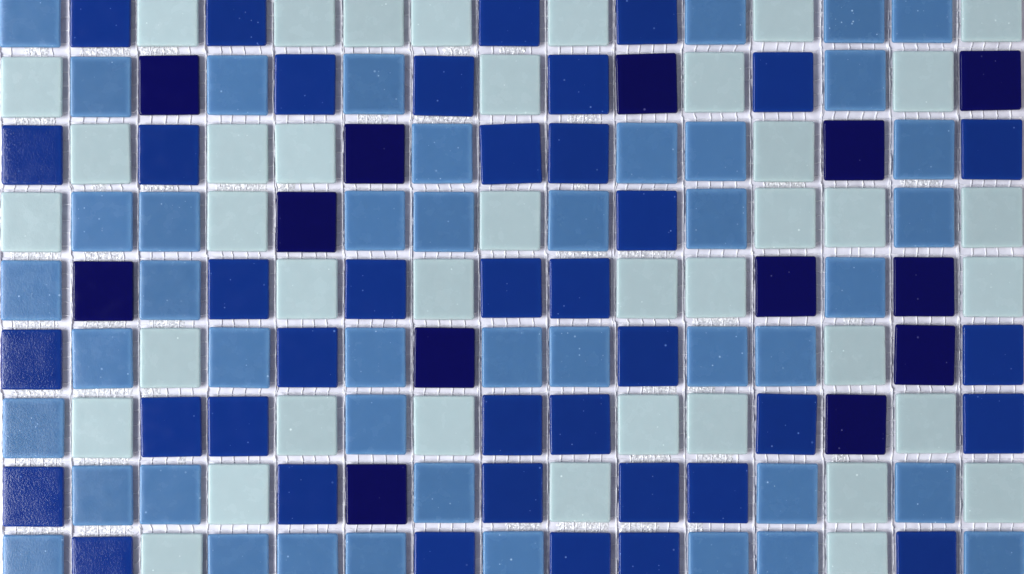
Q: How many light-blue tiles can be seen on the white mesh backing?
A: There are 44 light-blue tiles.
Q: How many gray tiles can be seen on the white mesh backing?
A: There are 40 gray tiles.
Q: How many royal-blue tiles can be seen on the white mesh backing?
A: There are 38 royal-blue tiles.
